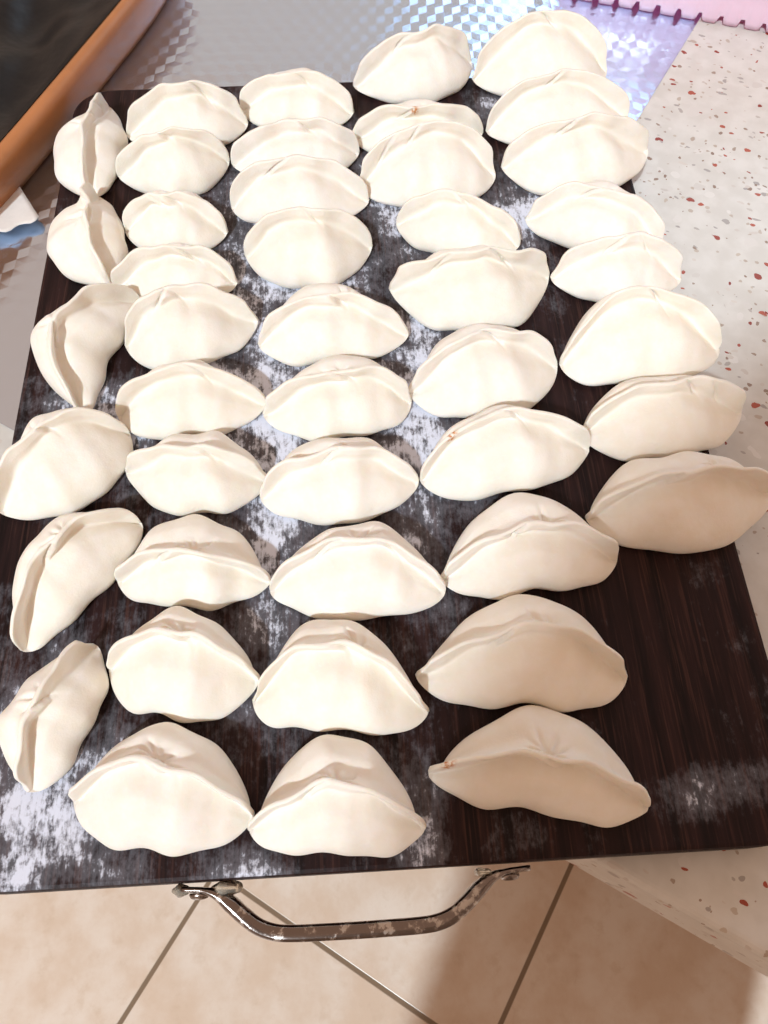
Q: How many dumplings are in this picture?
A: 44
